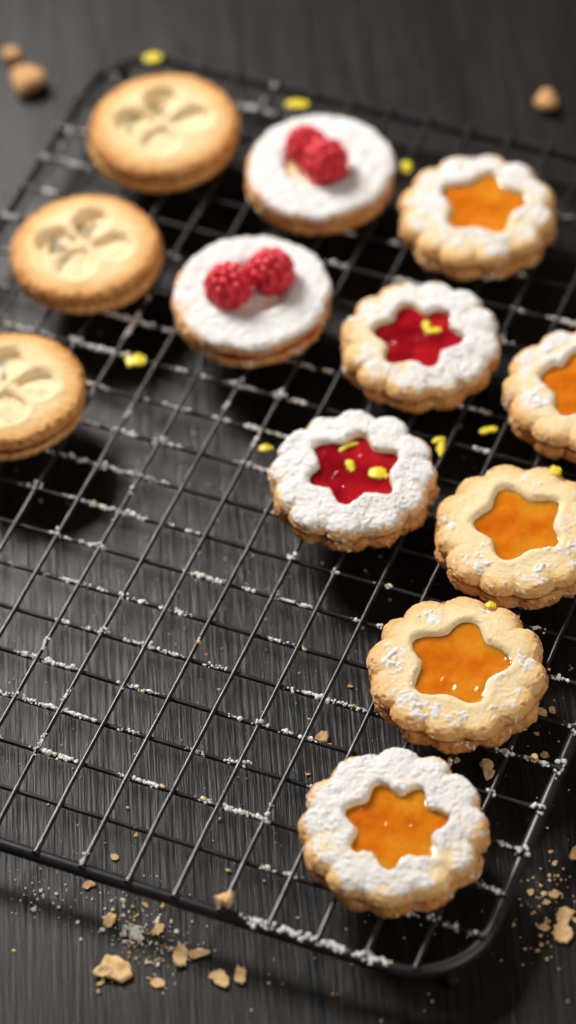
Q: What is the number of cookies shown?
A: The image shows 12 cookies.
